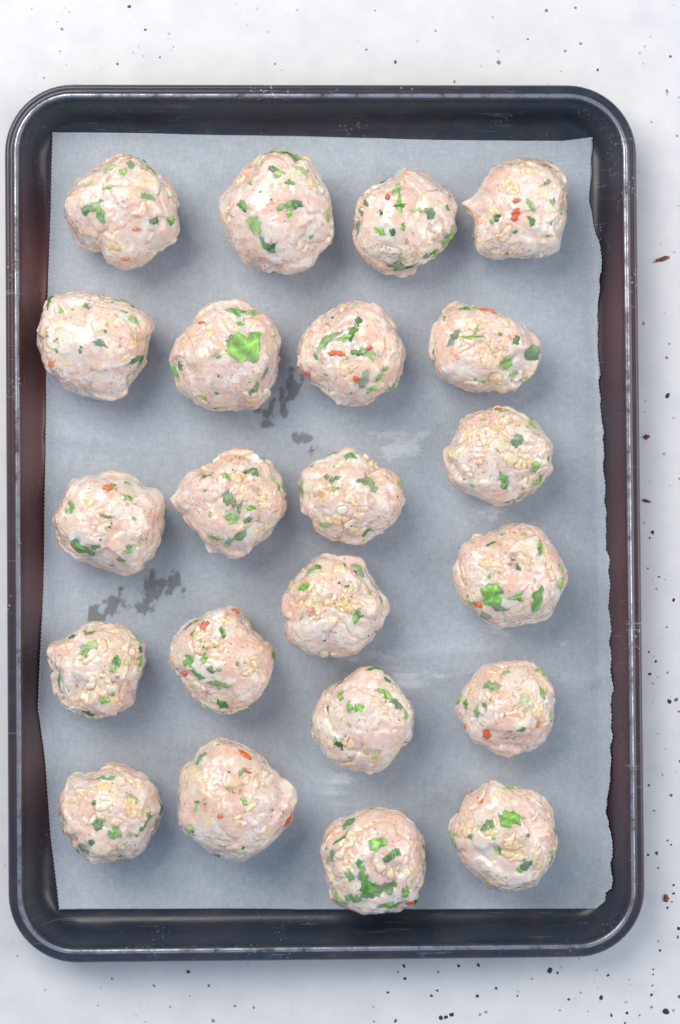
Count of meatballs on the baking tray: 22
